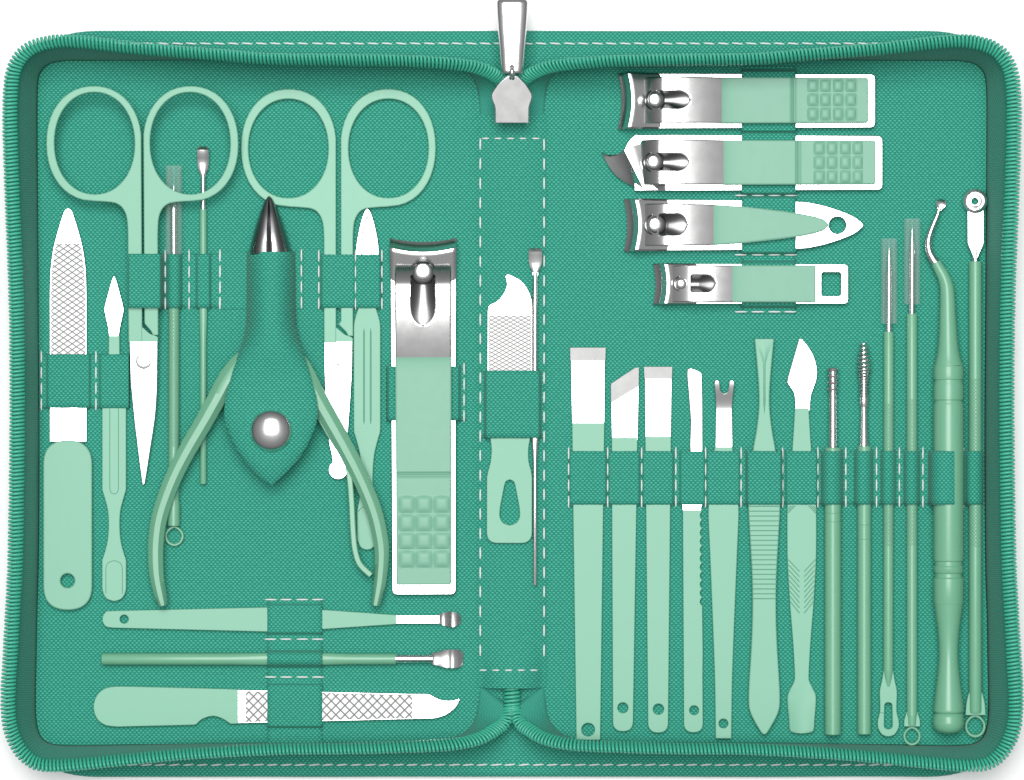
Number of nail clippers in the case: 5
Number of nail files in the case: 3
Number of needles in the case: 3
